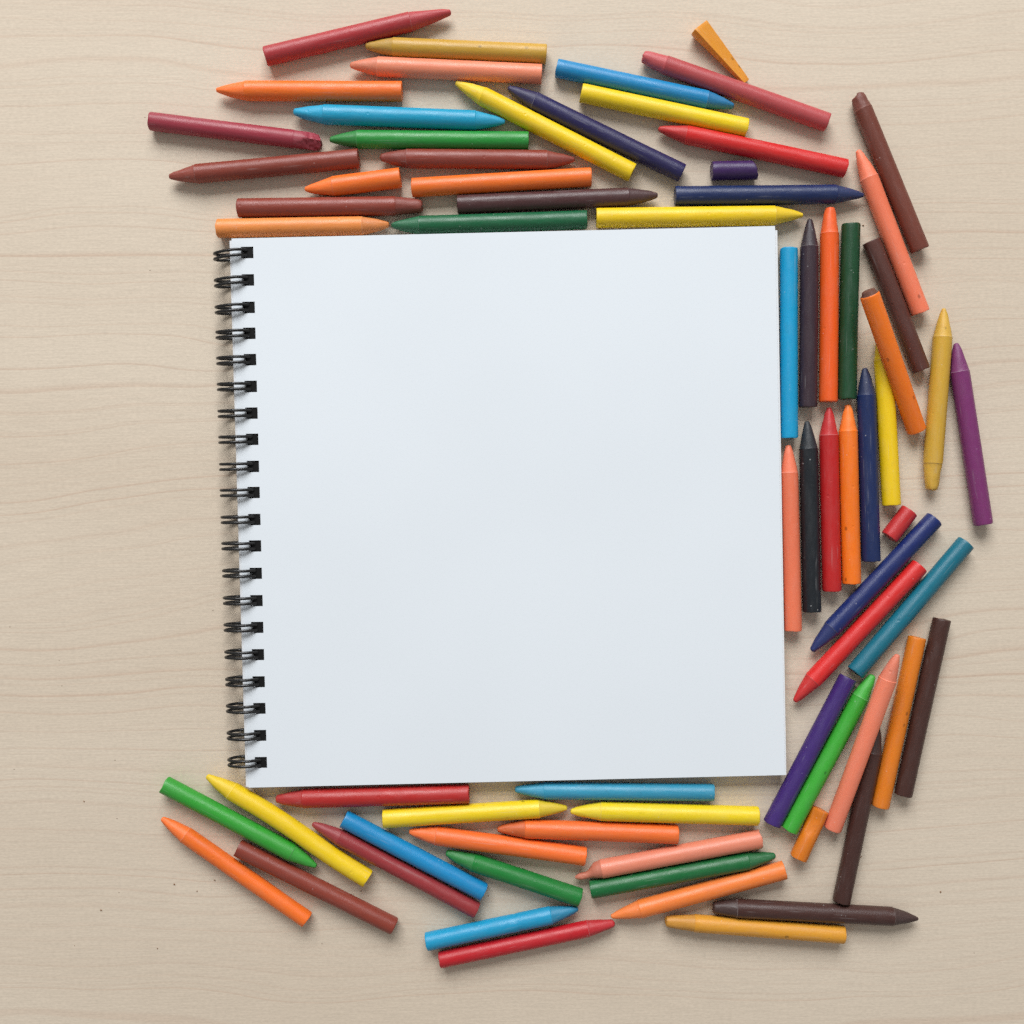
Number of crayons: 72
